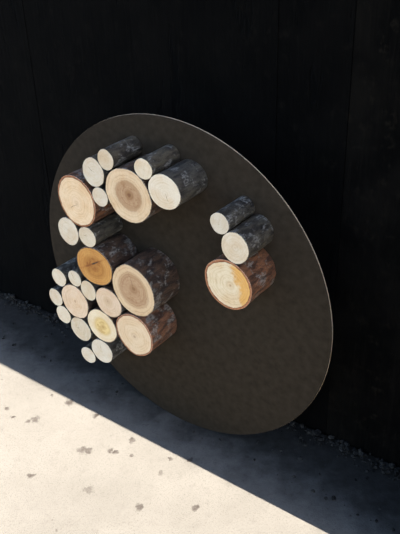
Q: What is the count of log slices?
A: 26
